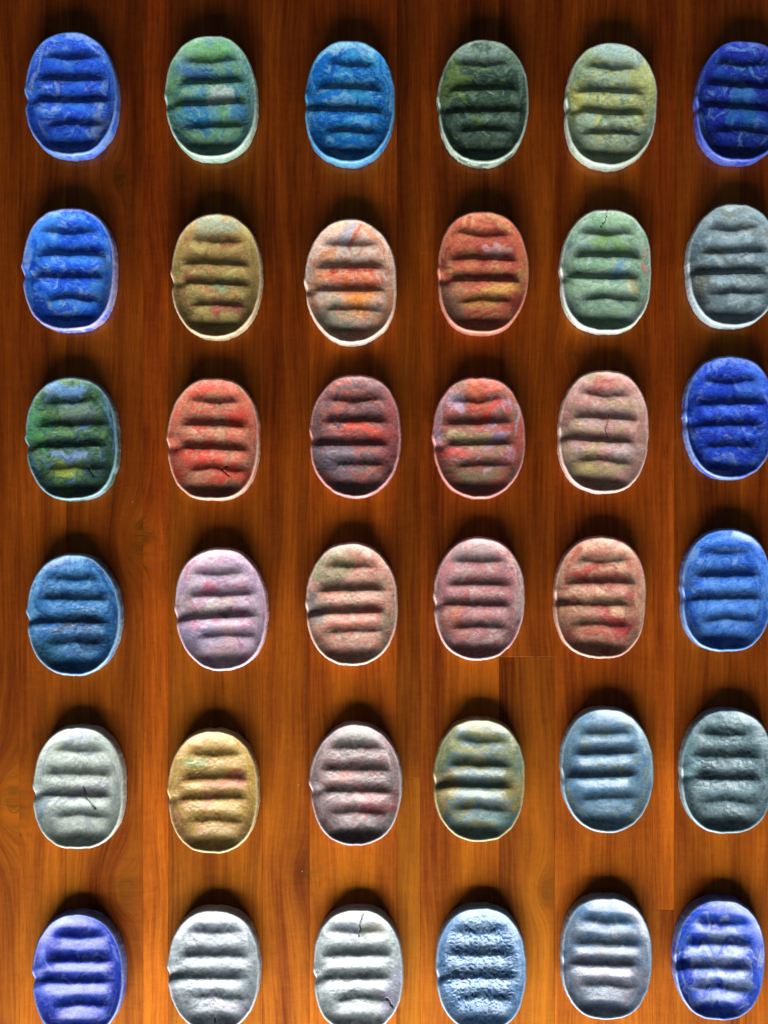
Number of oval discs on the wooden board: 36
